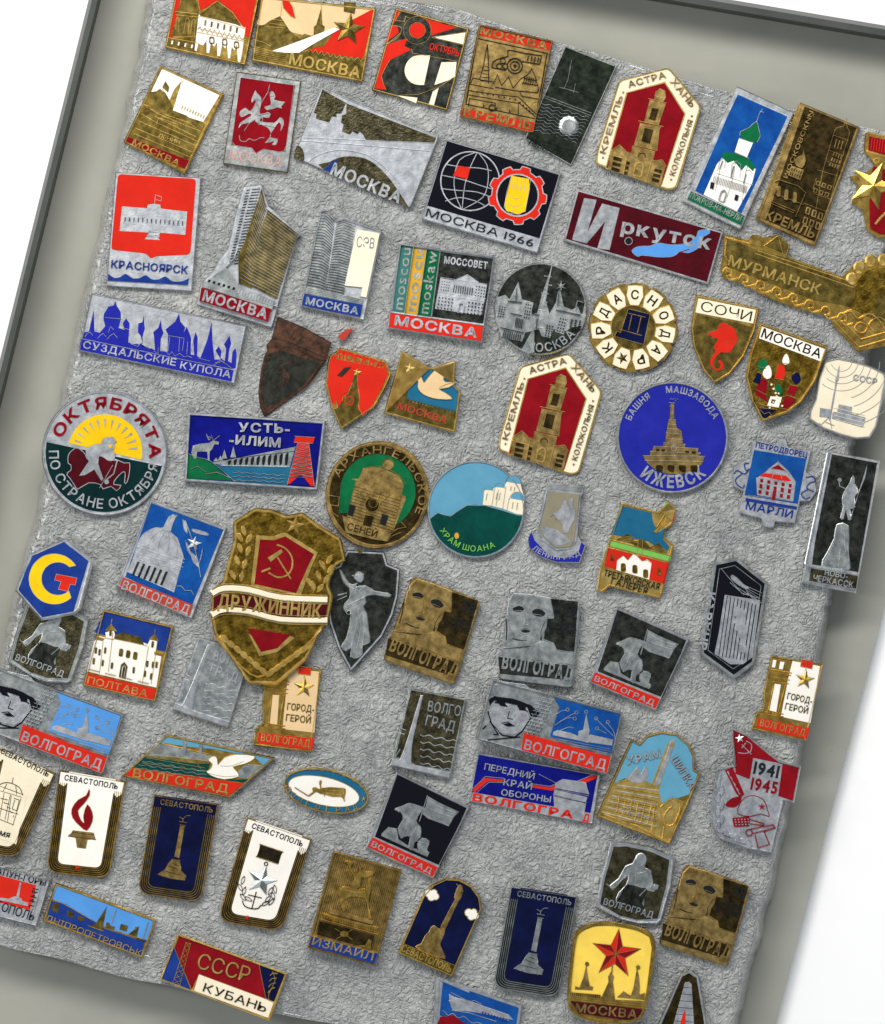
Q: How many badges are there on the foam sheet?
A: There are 75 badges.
